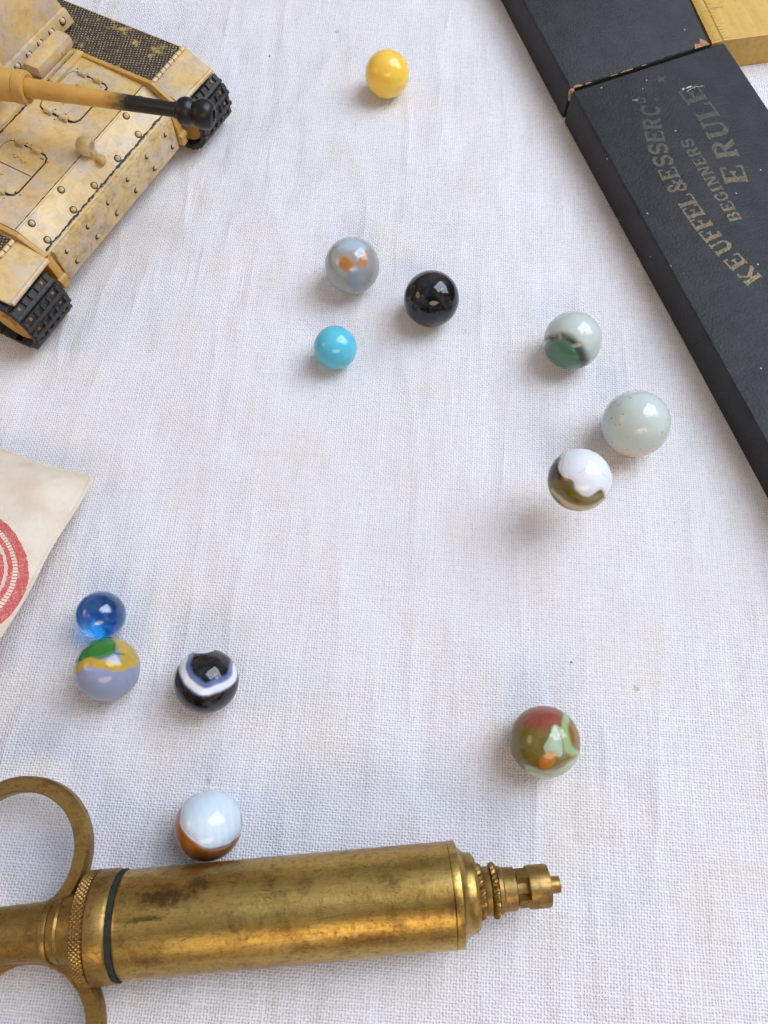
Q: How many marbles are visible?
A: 12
